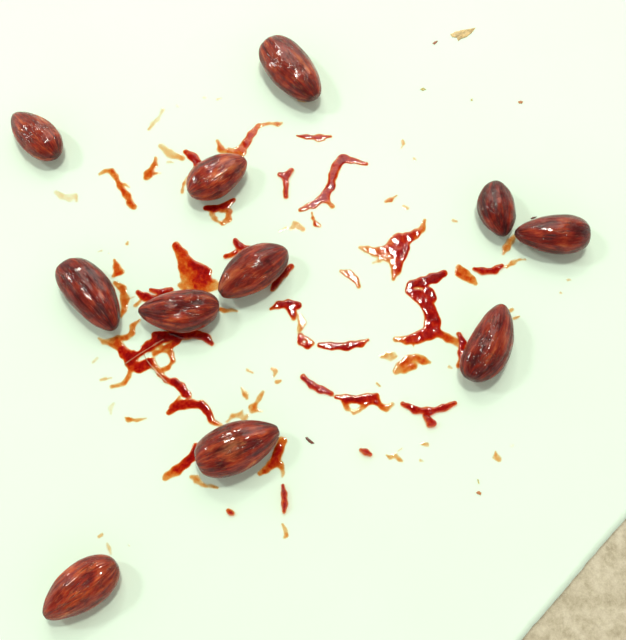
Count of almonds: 11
